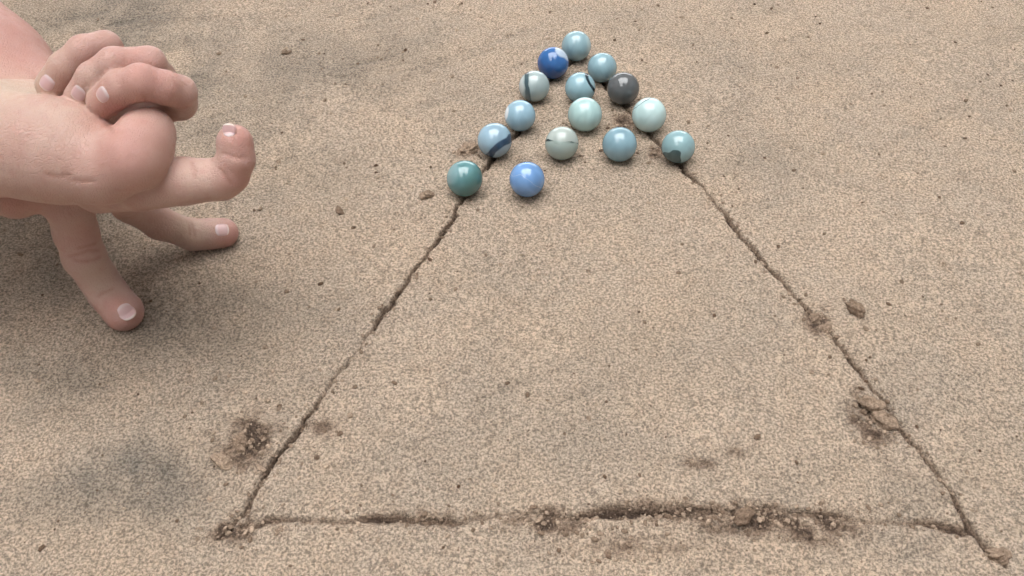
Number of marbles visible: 15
